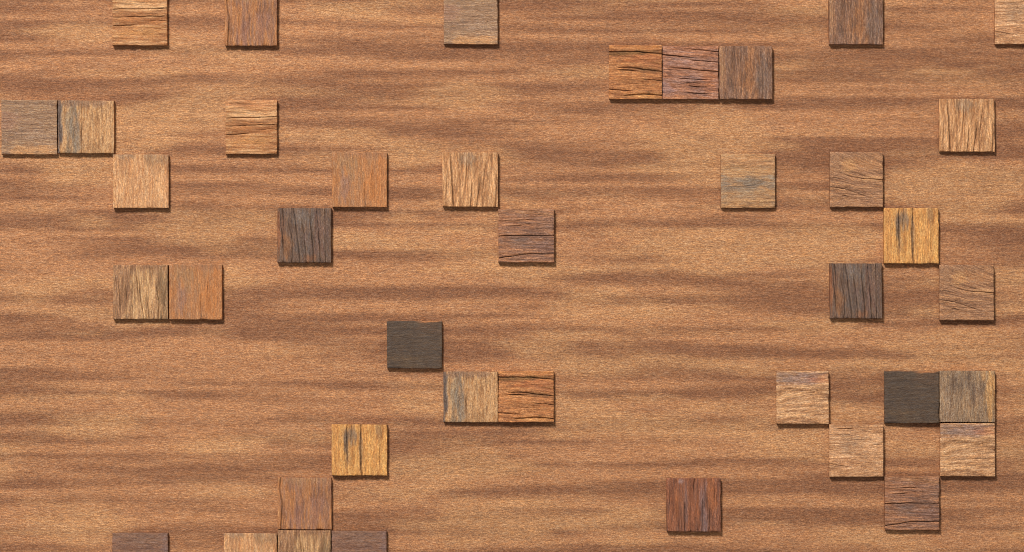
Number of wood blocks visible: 40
